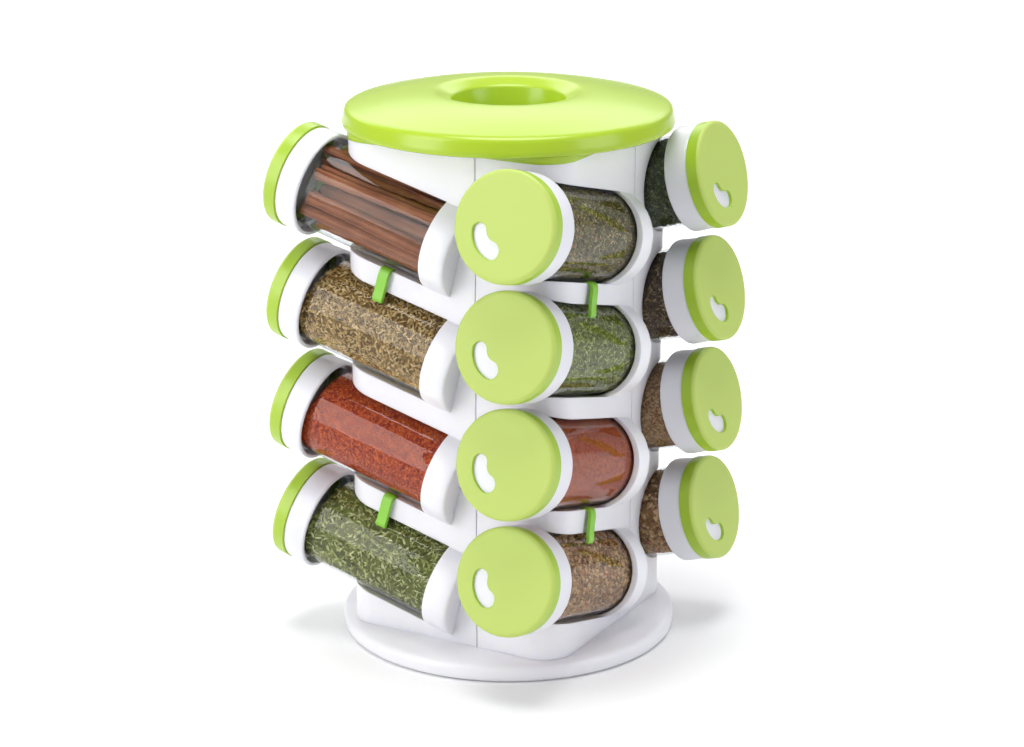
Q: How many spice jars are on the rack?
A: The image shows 12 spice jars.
